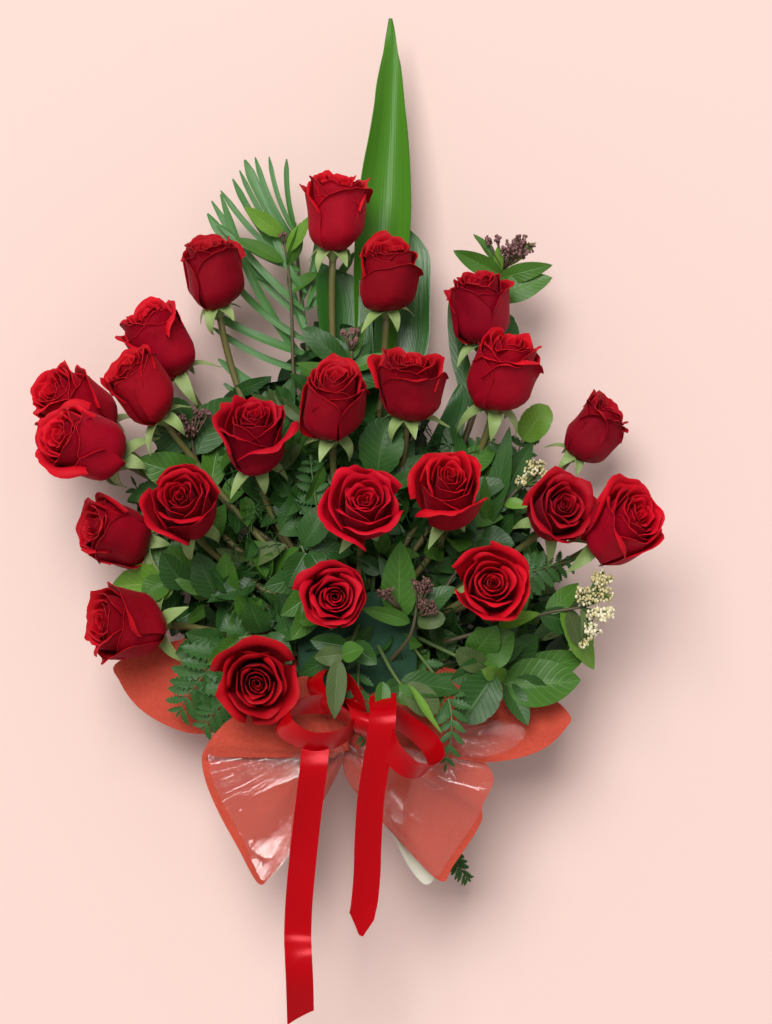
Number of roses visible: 23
